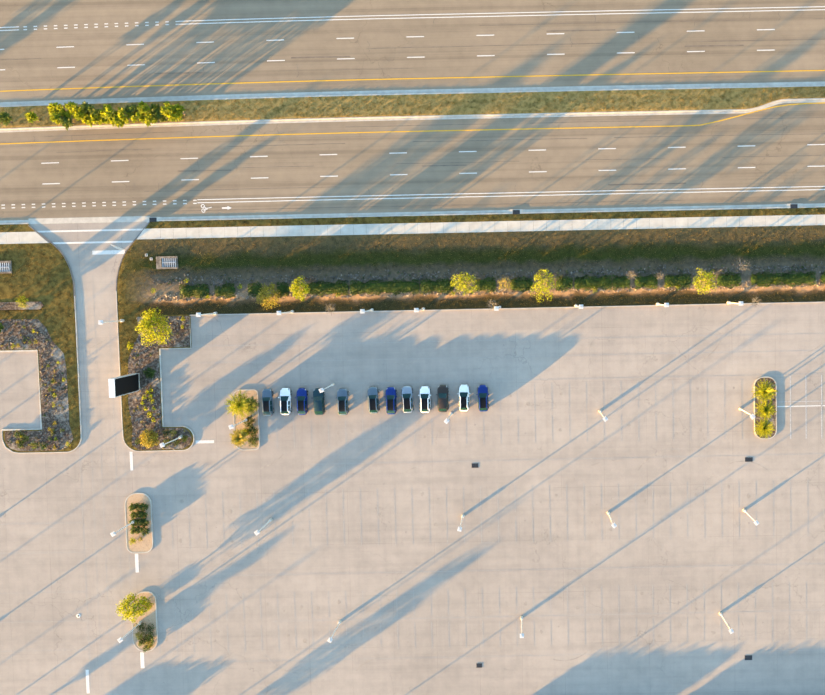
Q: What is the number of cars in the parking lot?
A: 12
